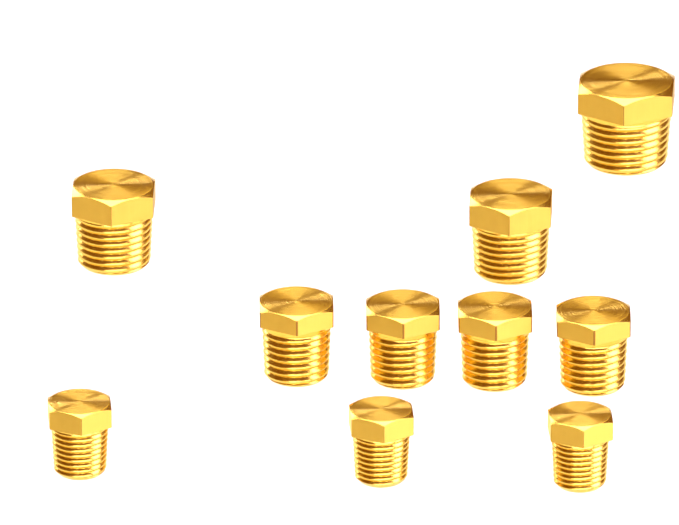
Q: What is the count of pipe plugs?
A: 10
